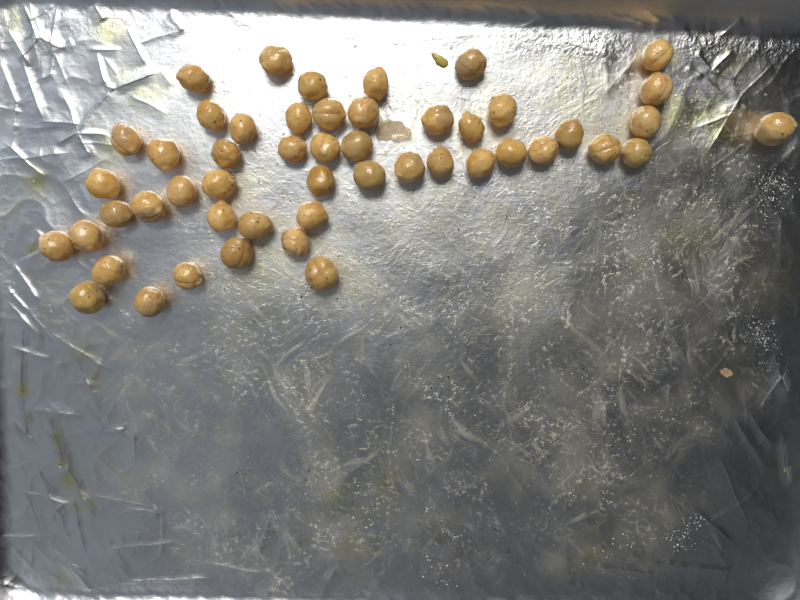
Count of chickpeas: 50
